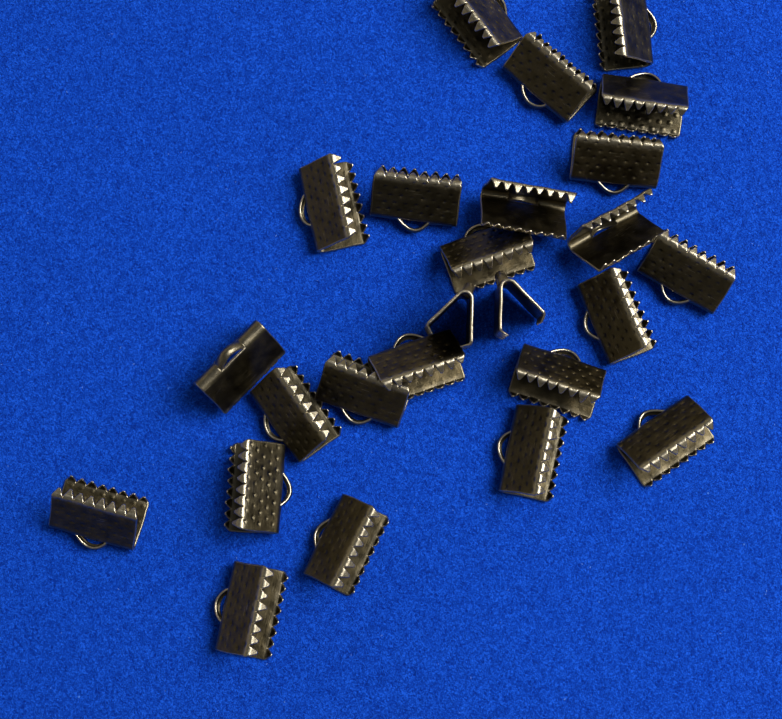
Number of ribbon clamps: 25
